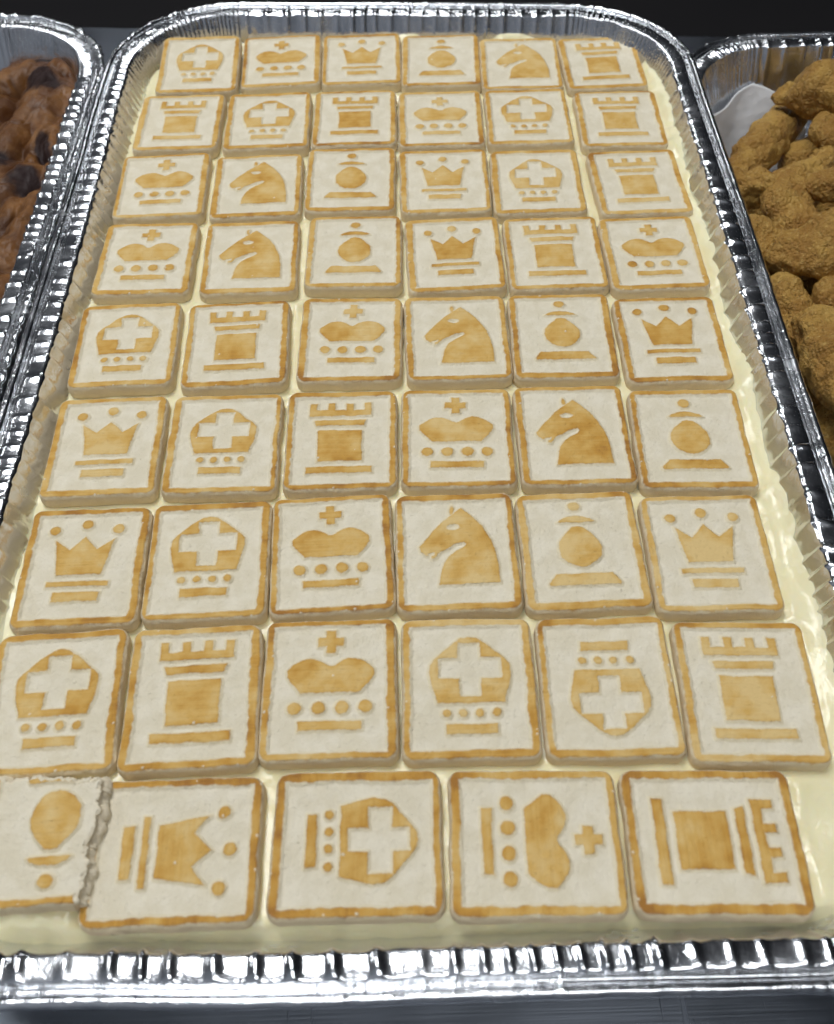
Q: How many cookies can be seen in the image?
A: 53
